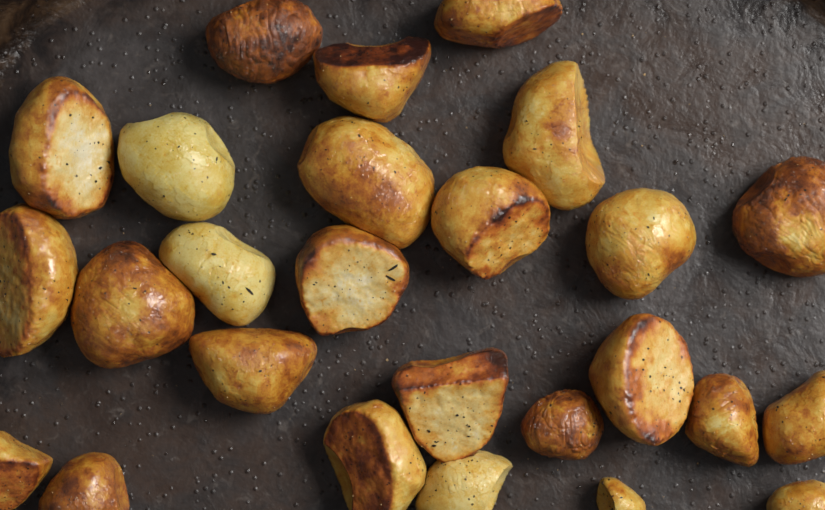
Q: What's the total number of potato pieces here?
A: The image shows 26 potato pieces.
